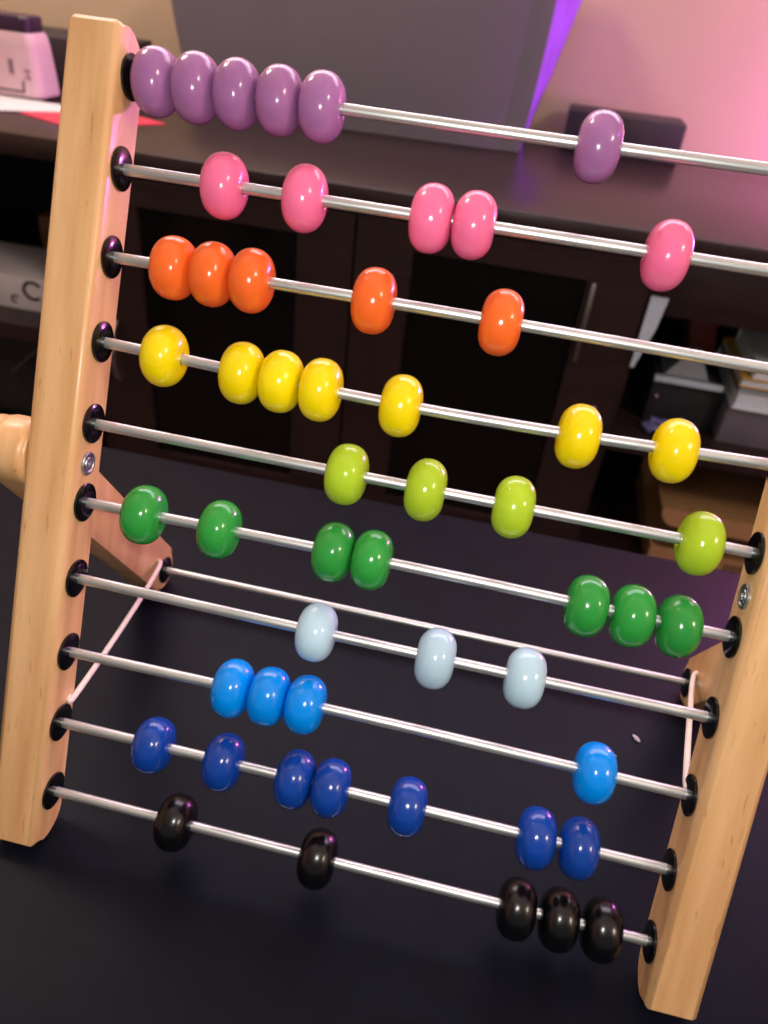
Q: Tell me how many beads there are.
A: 53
